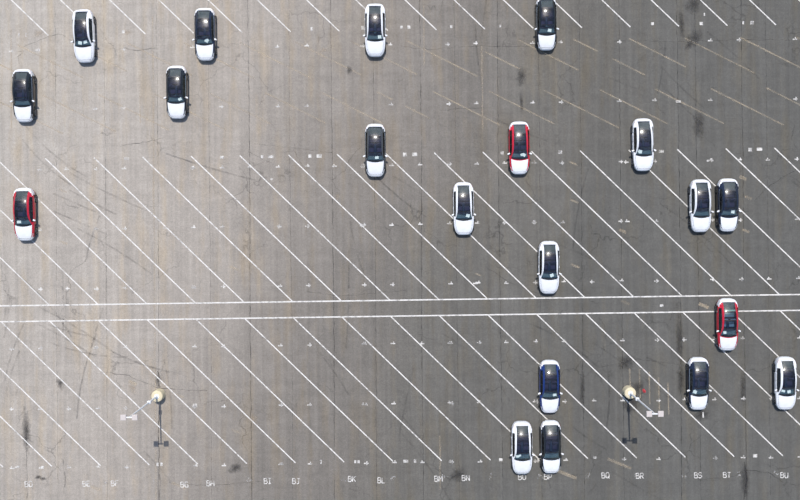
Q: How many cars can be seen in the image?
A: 20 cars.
